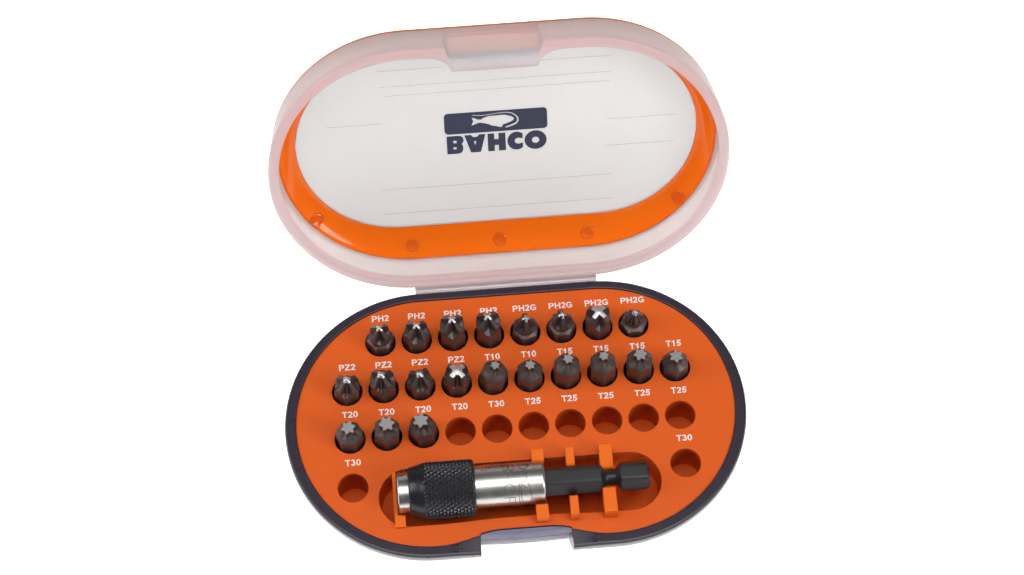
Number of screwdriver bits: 21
